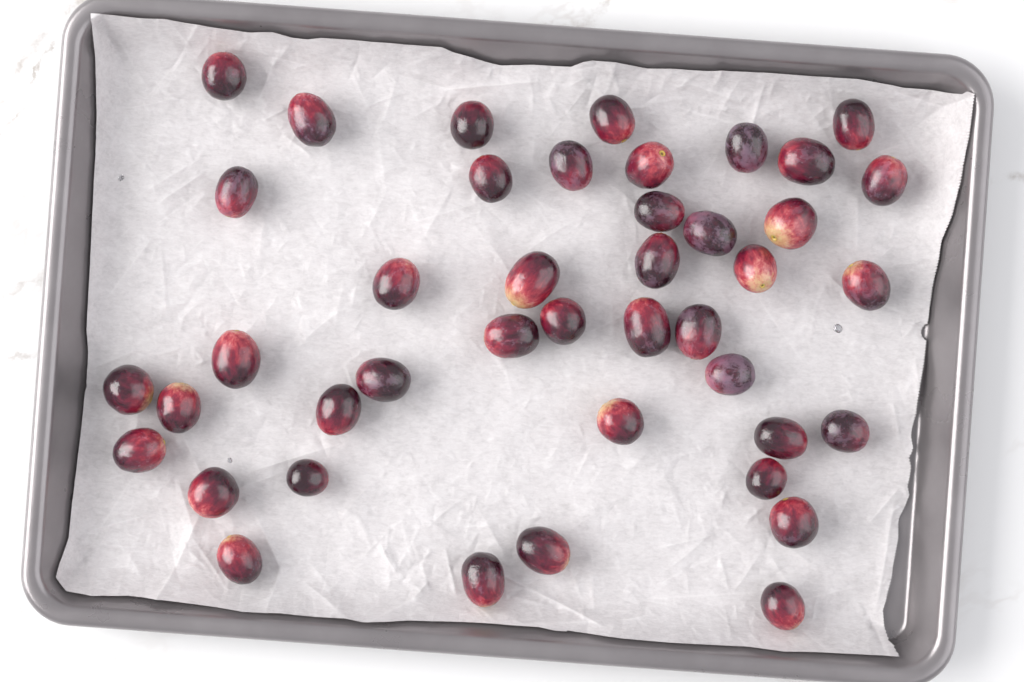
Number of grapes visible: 42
